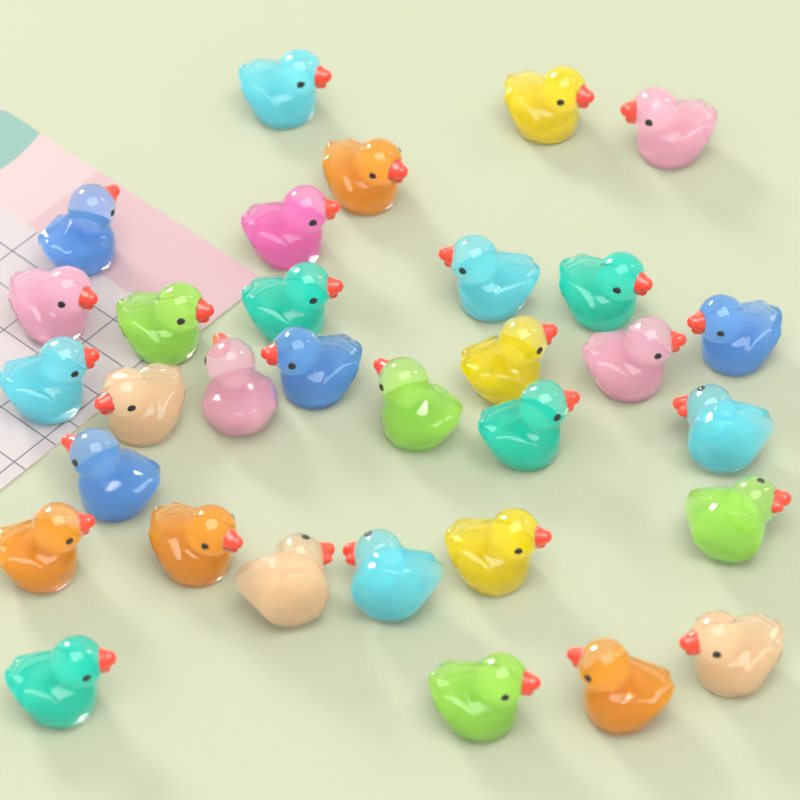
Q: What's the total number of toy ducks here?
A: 32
